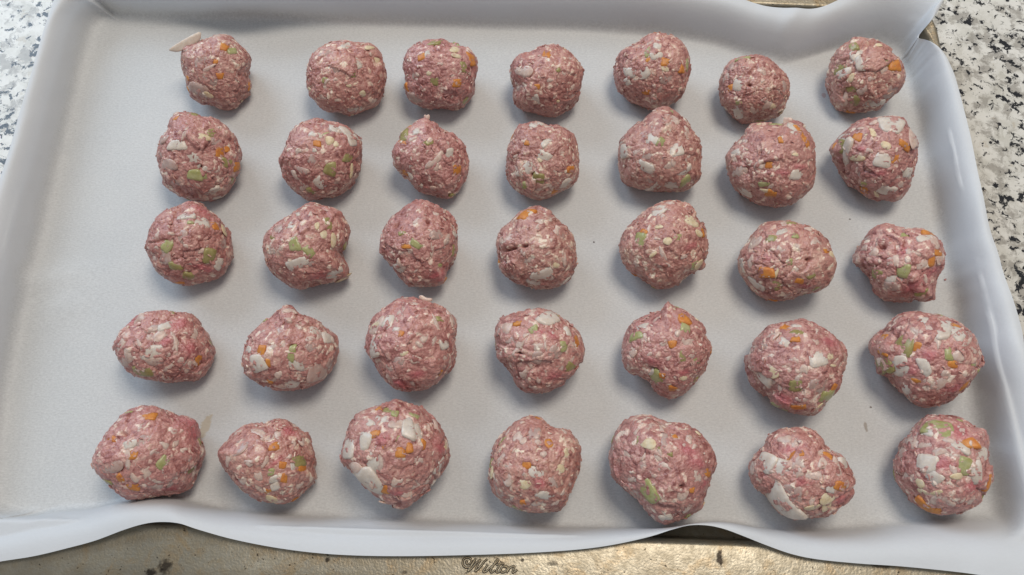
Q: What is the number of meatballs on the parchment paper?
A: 35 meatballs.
